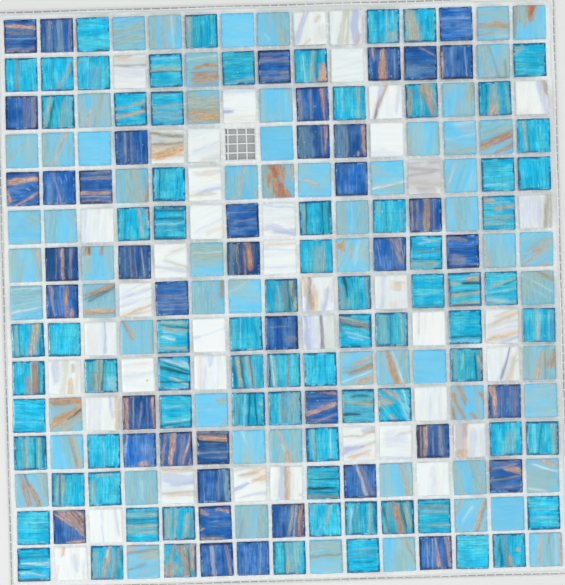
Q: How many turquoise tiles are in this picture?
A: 77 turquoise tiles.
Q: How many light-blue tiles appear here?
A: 64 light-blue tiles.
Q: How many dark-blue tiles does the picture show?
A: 42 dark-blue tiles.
